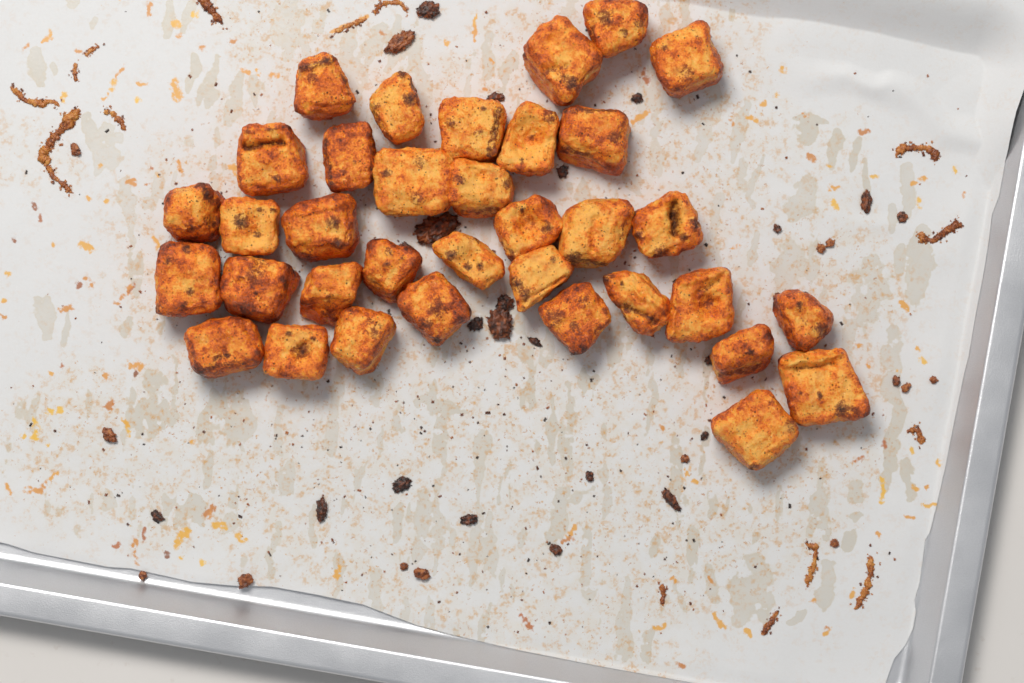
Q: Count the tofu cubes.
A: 35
